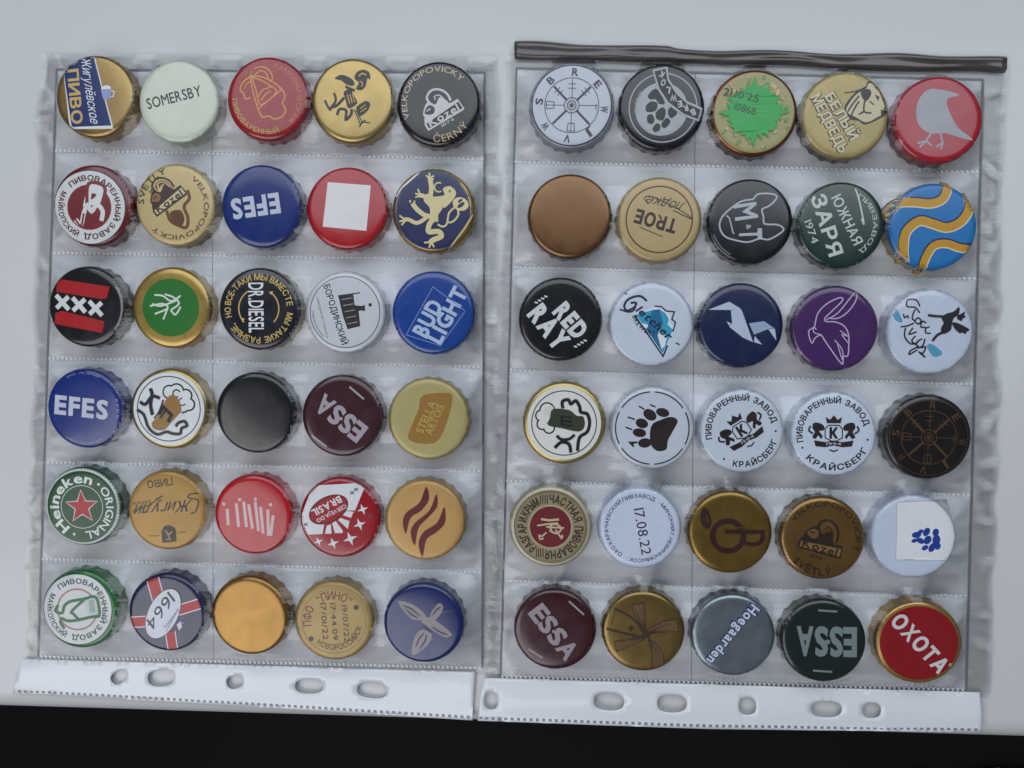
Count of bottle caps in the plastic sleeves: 60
